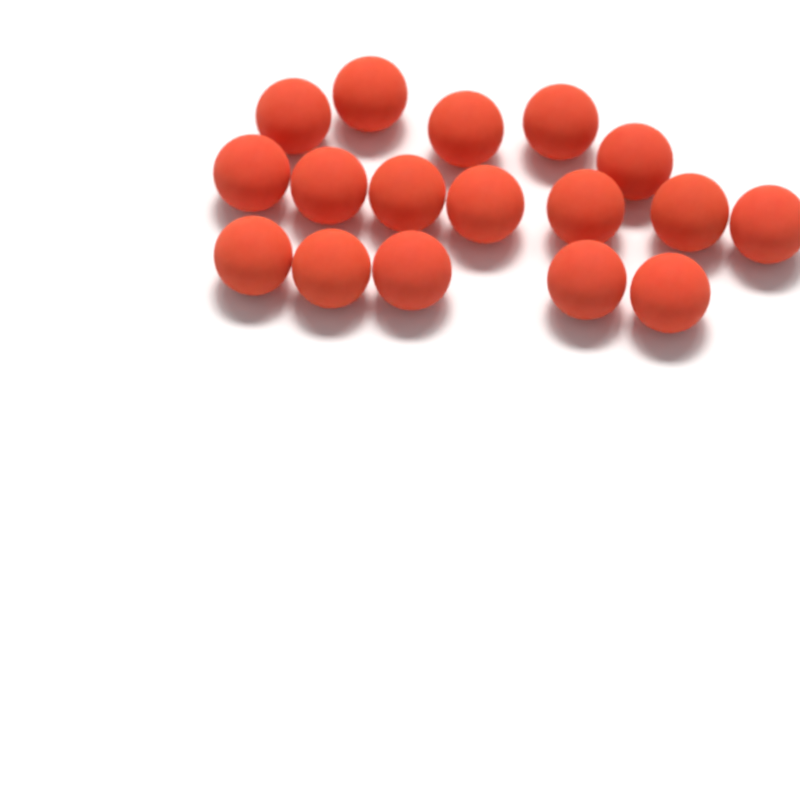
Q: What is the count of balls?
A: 17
